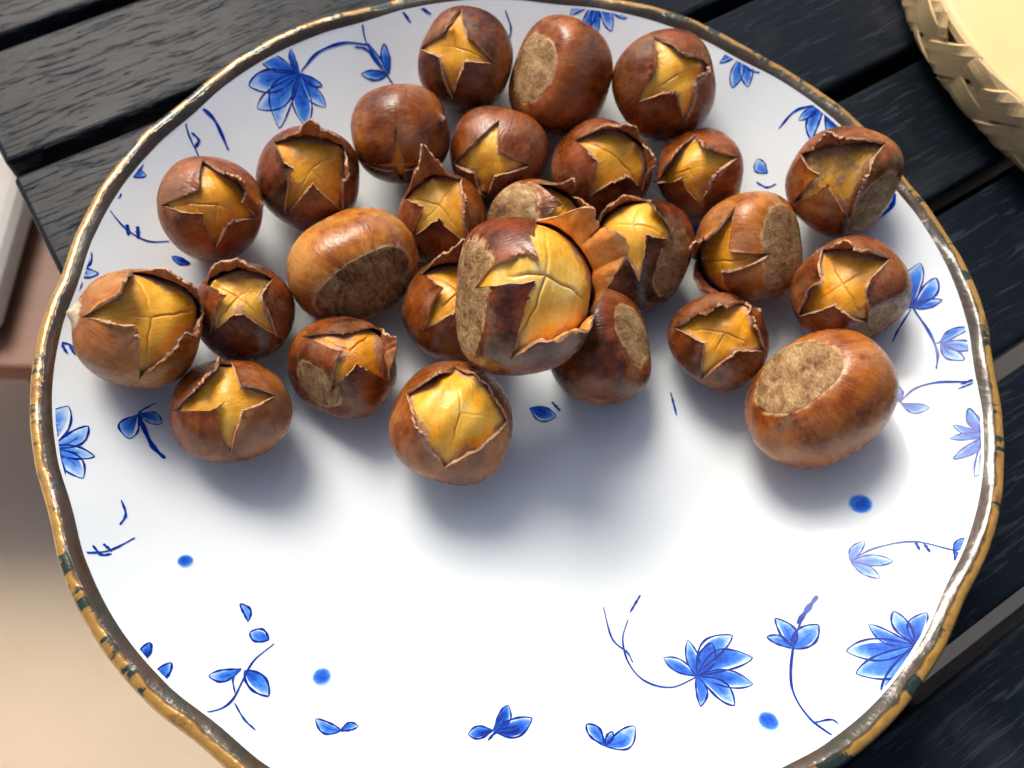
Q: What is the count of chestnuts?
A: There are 26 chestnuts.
